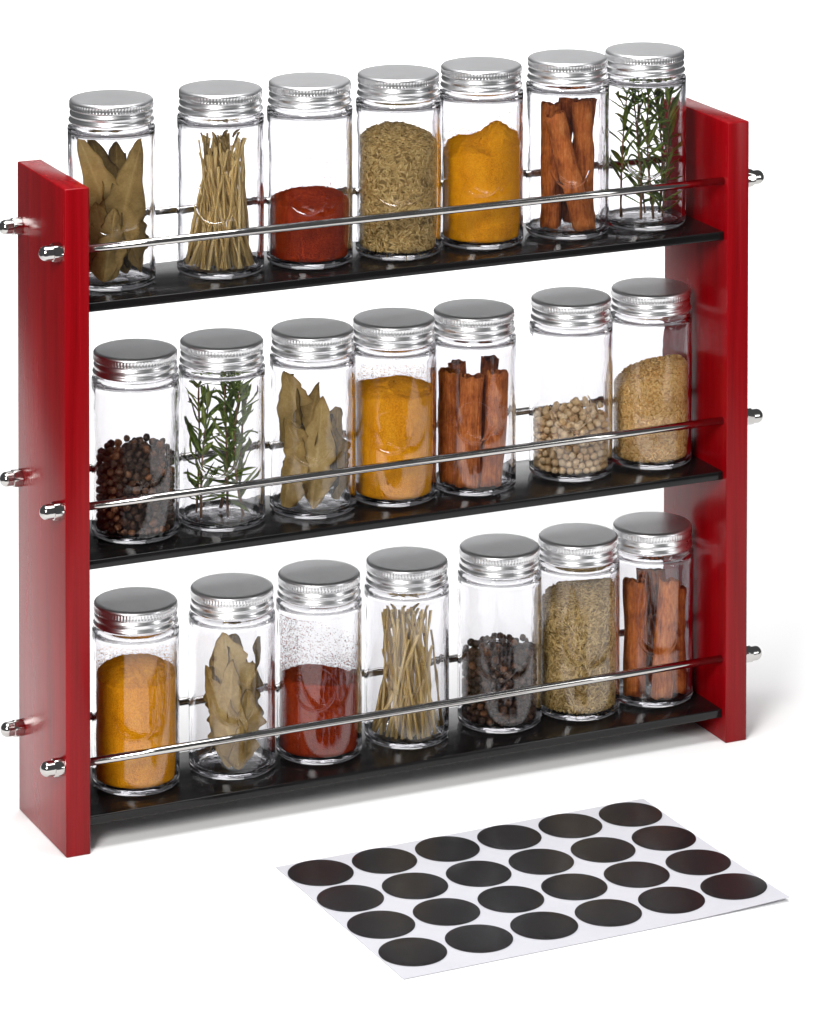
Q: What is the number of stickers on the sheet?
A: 24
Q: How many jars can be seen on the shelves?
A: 21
